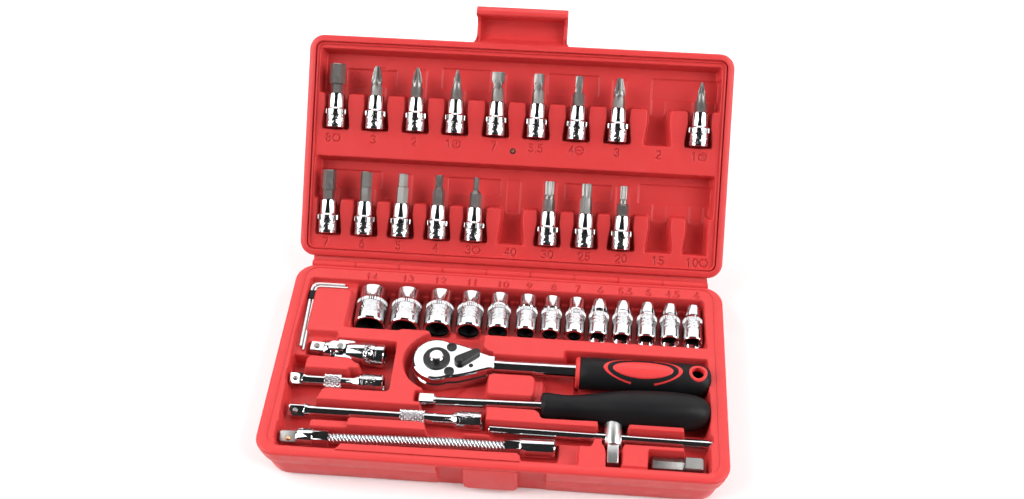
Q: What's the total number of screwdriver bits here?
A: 17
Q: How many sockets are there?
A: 13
